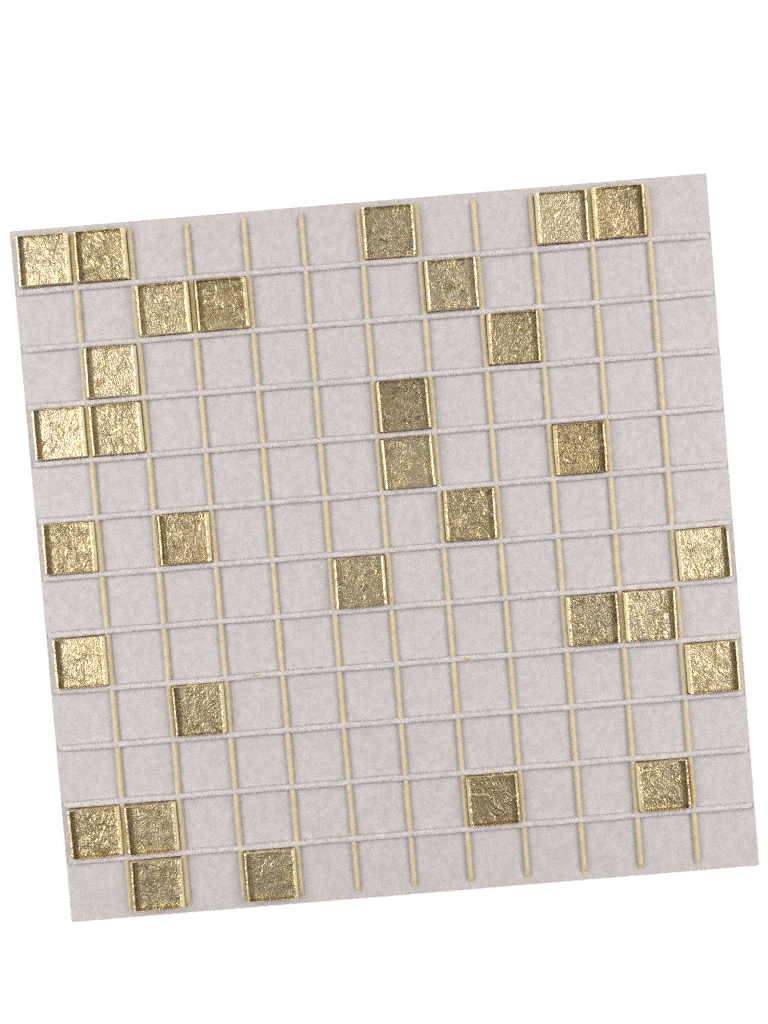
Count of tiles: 31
